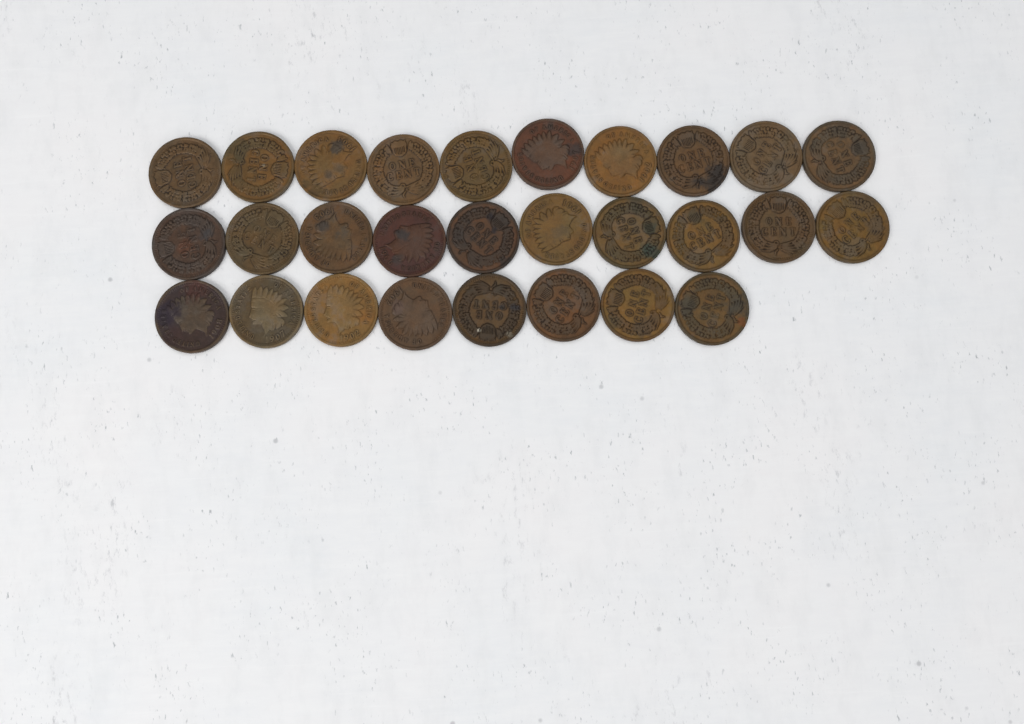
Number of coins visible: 28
